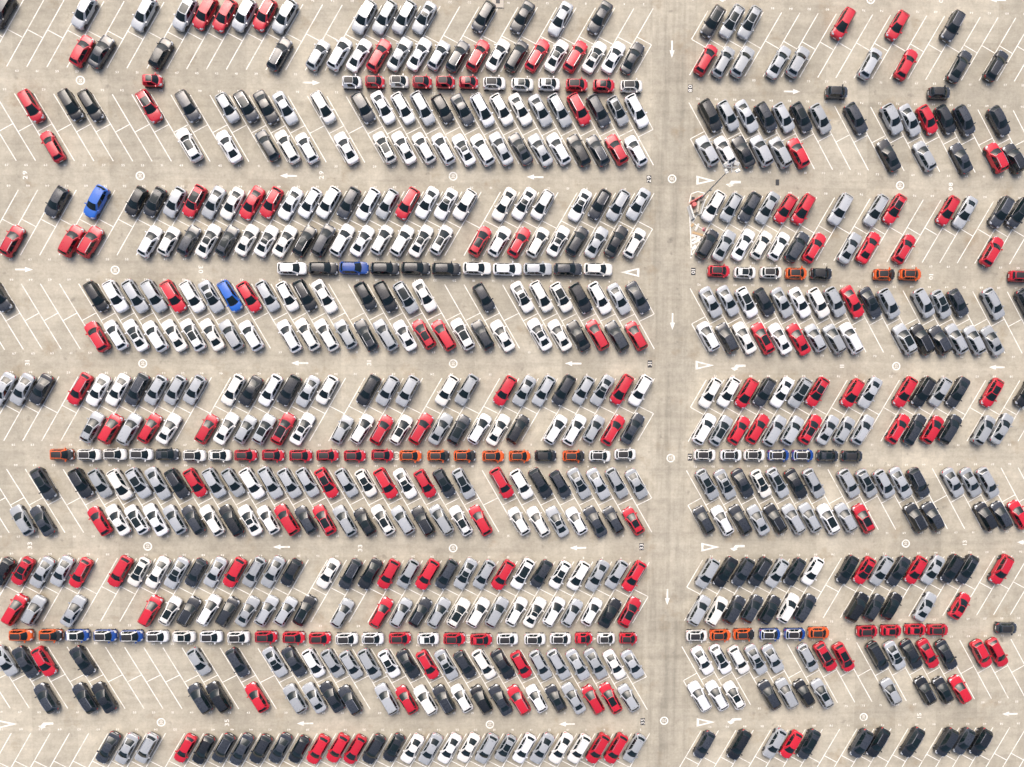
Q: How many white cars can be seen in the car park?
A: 200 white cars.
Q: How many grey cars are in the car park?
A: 200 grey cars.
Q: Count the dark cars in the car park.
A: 195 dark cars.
